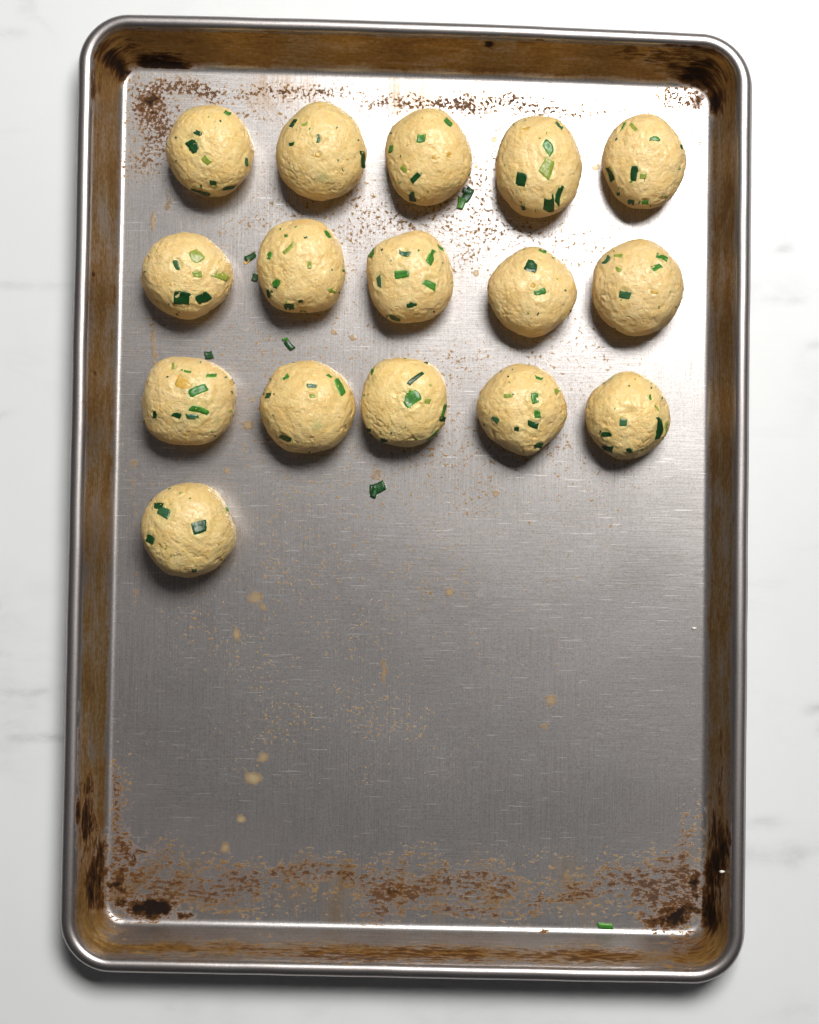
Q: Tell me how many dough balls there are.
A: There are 16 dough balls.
